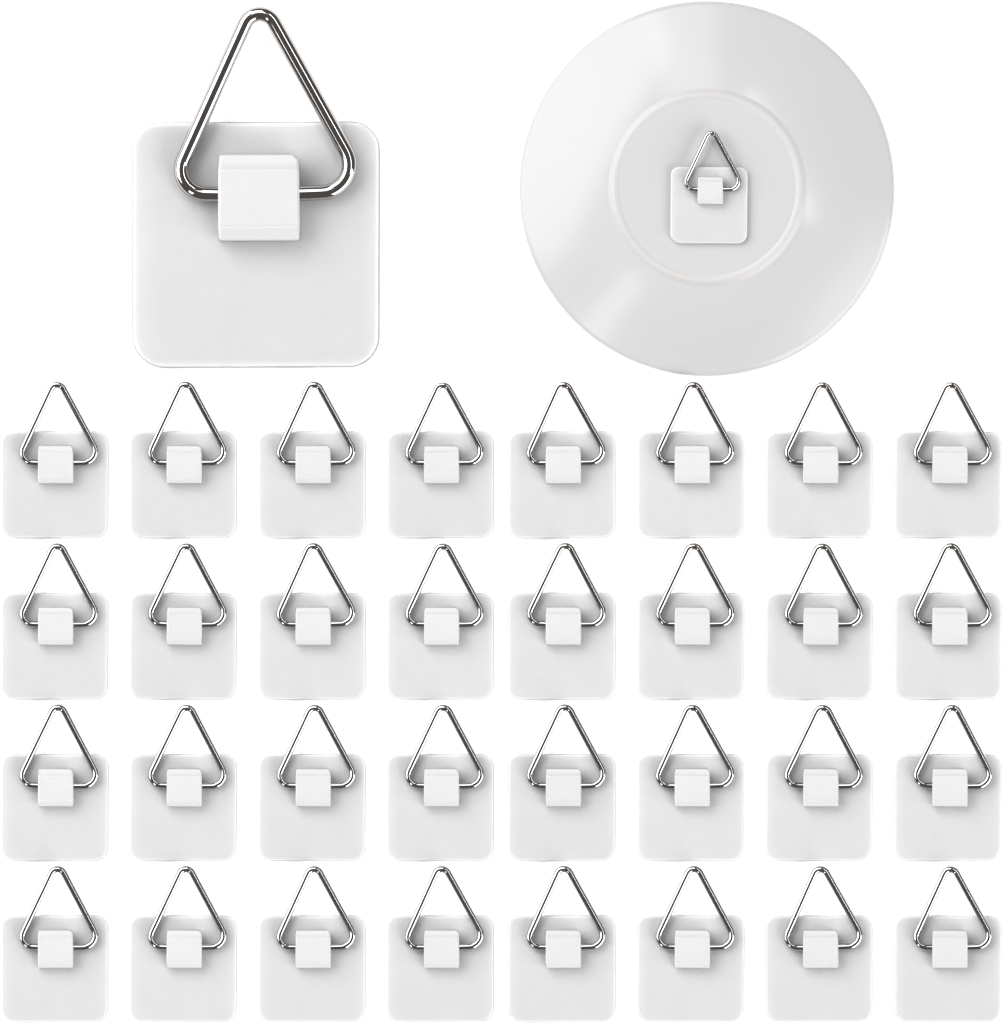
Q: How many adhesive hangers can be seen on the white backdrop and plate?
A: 34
